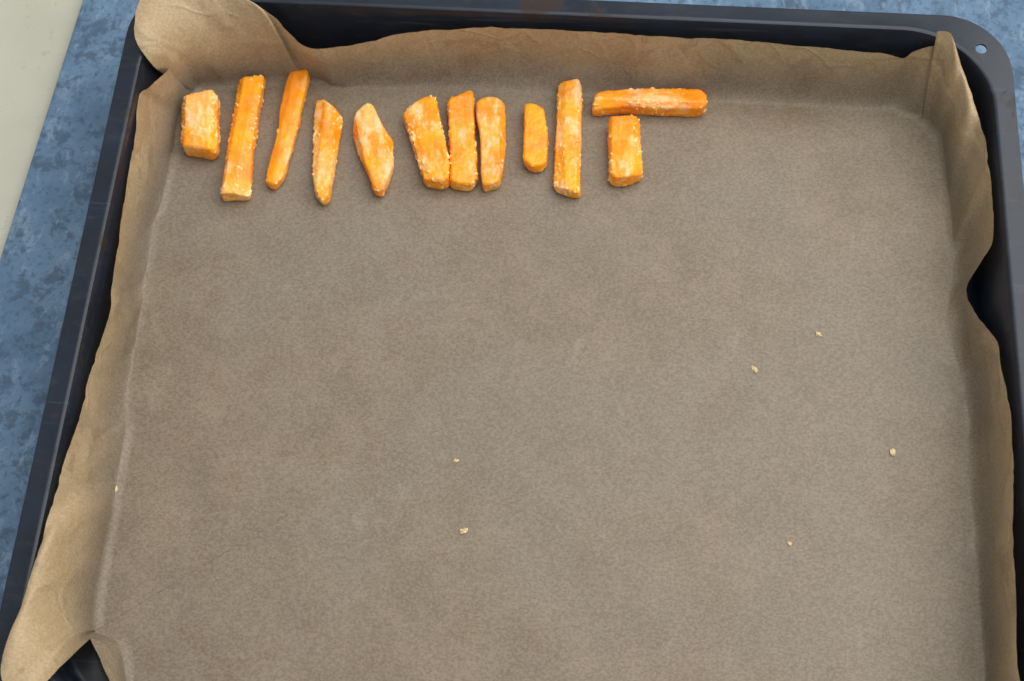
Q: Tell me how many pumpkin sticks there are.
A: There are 12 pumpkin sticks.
